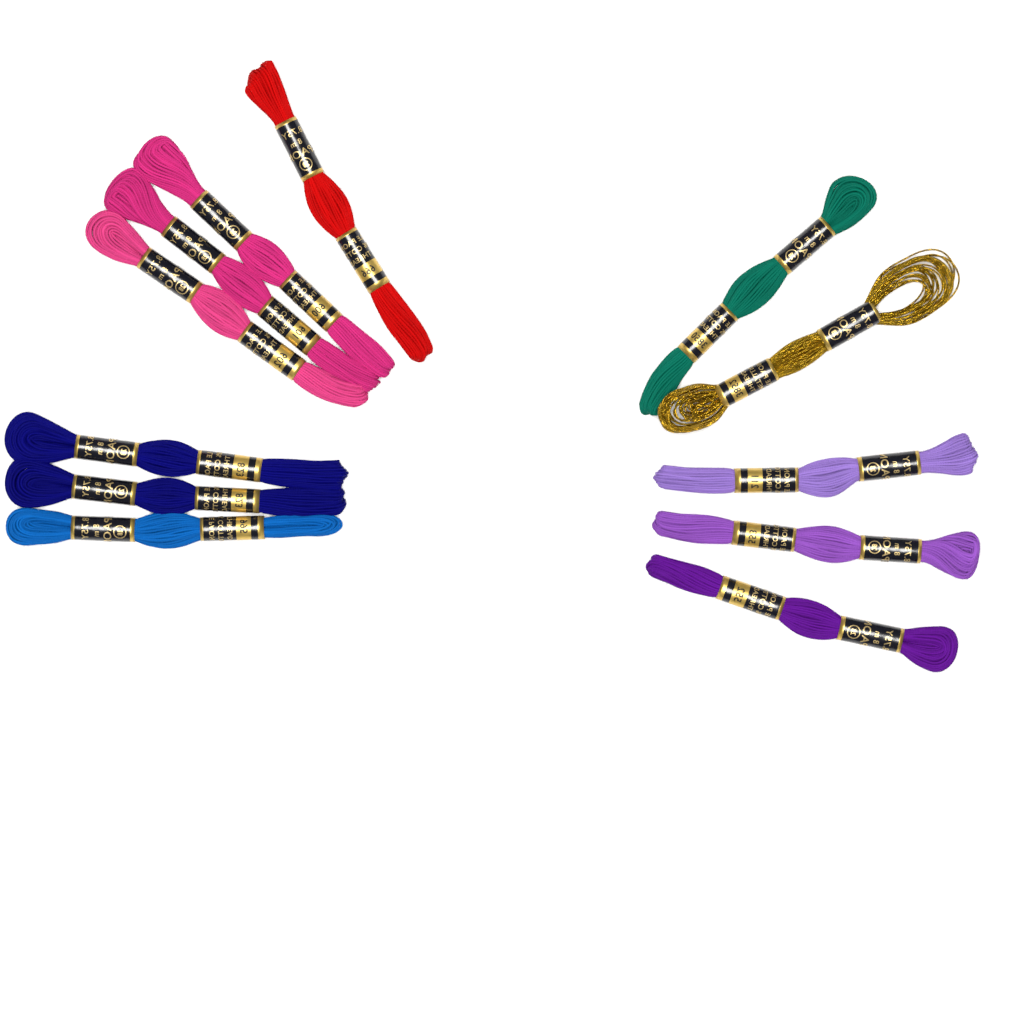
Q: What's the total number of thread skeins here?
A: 12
